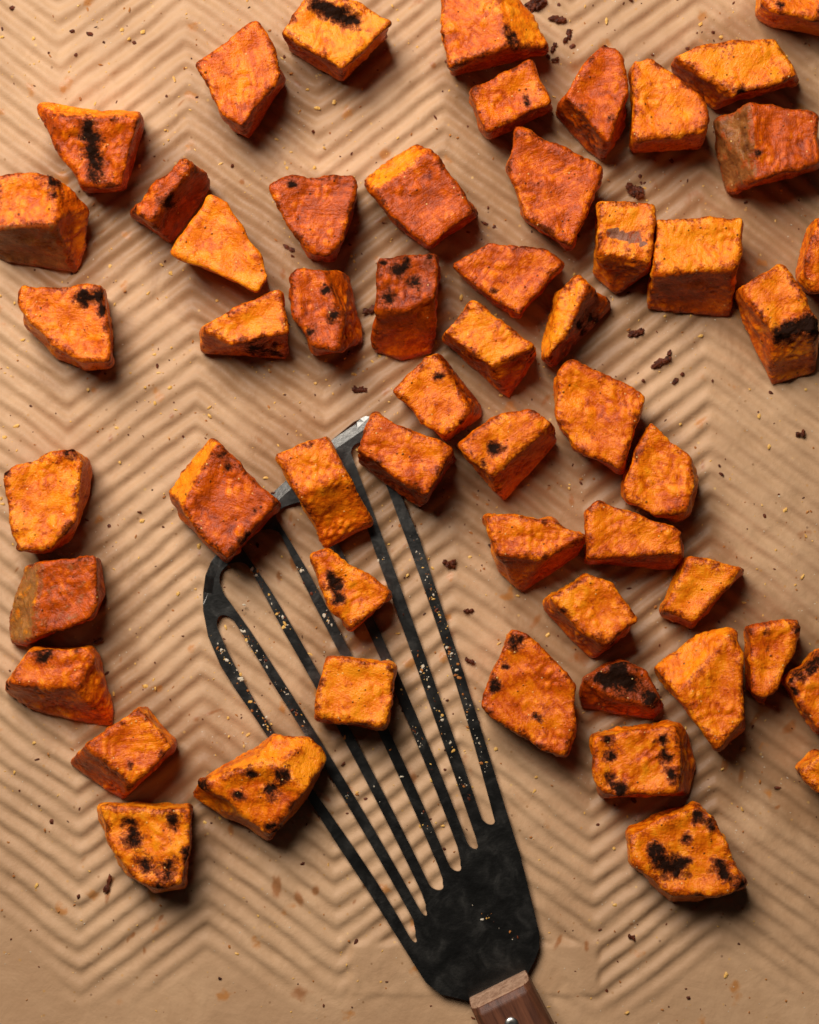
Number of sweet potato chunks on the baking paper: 54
